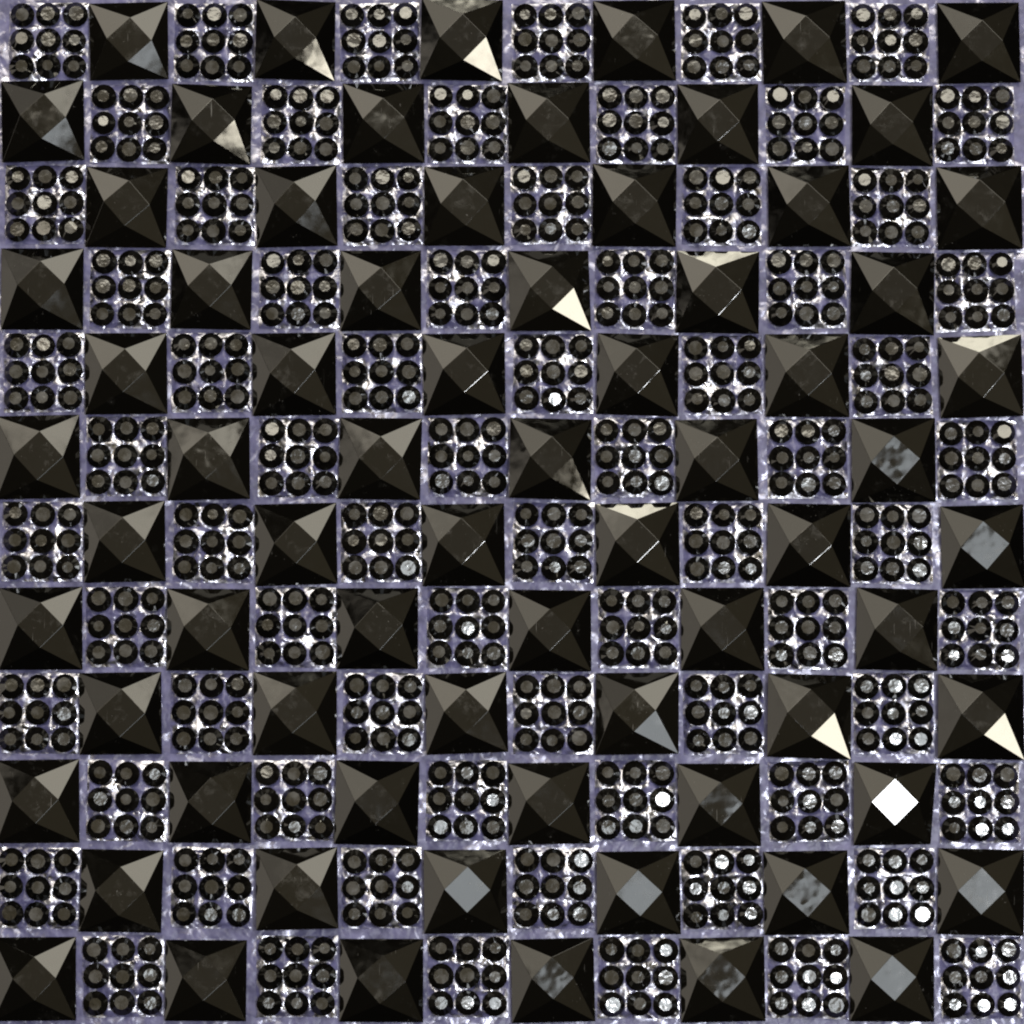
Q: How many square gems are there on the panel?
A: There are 72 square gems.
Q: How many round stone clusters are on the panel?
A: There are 72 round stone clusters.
